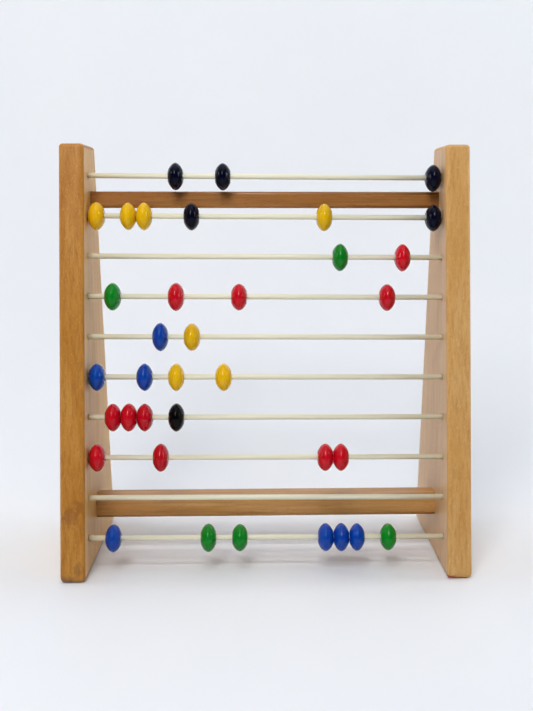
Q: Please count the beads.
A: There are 36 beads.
